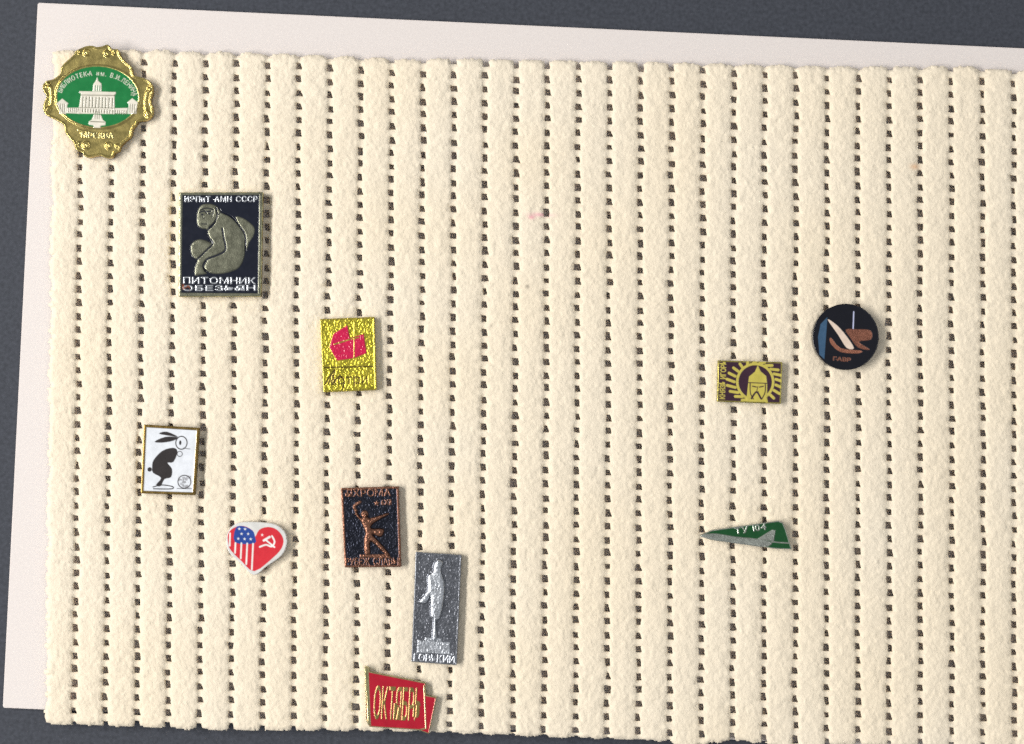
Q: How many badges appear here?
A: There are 11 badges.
